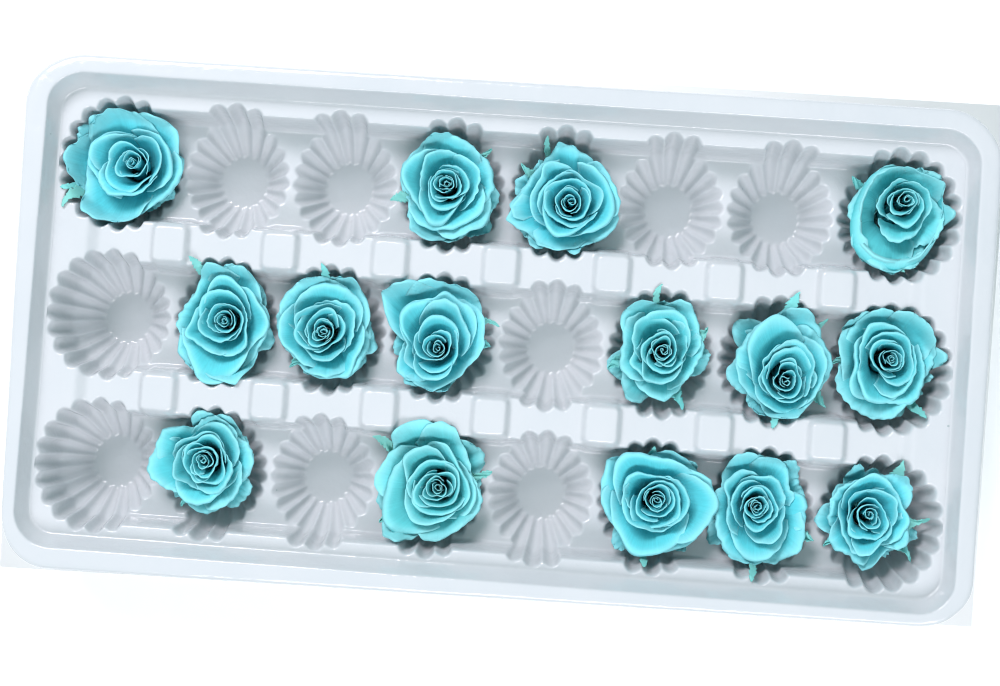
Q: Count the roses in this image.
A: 15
